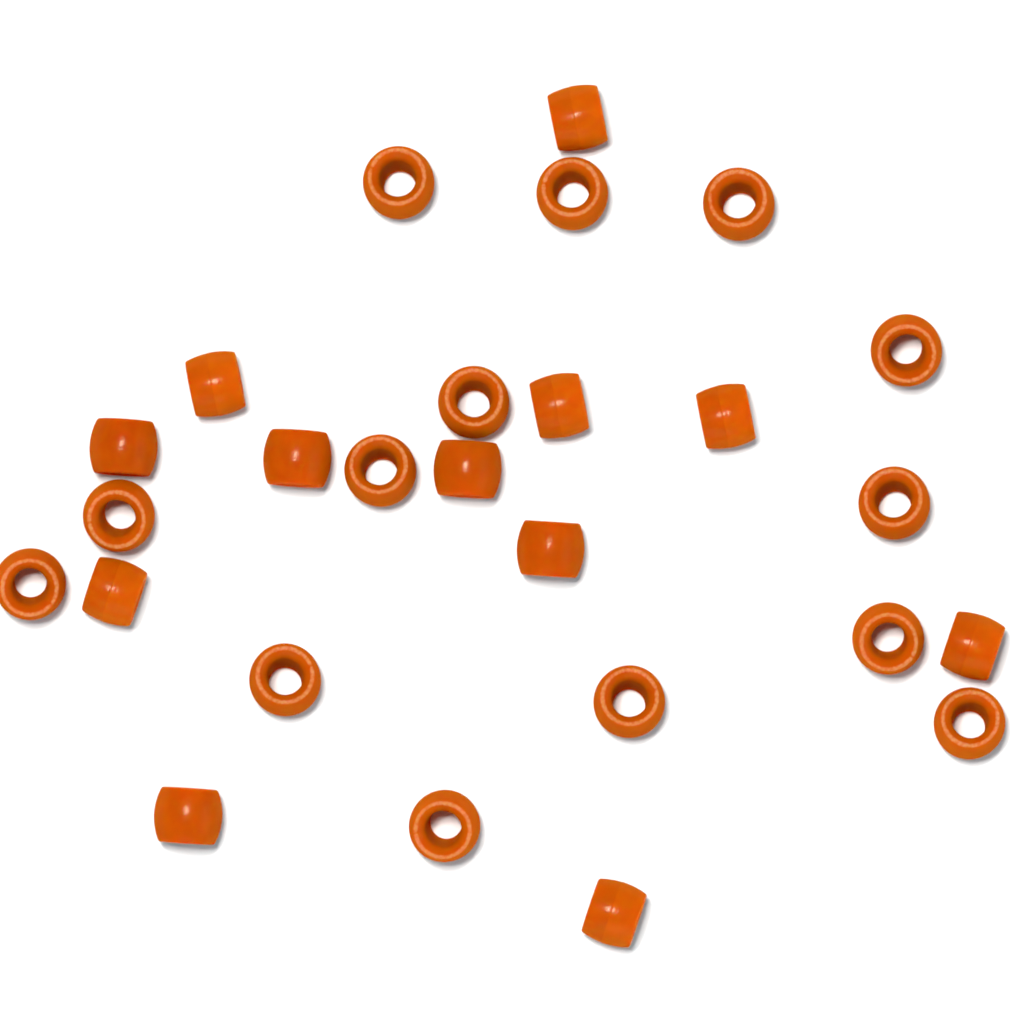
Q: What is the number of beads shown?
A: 26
